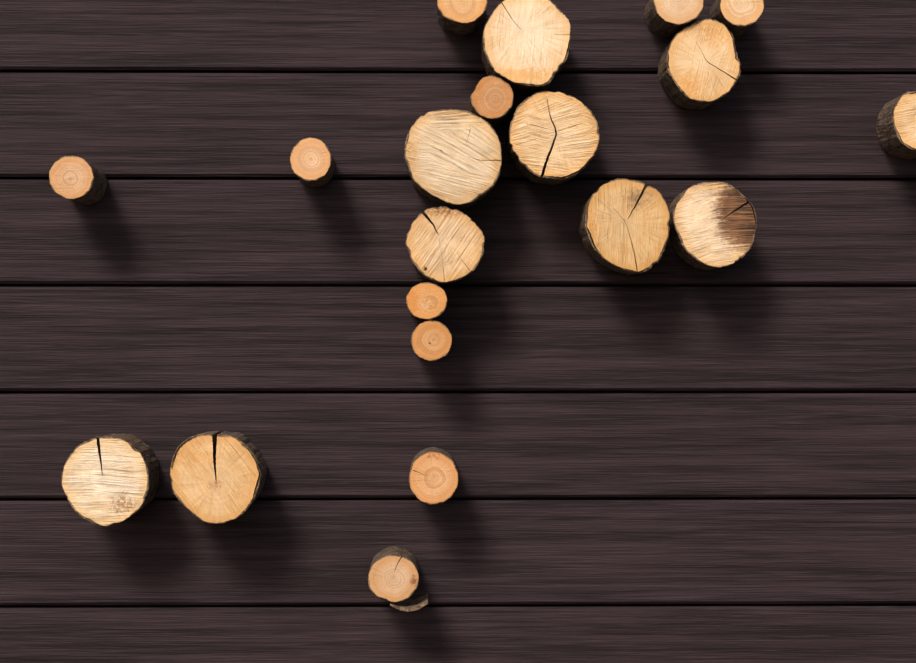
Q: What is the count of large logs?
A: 10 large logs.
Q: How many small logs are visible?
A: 10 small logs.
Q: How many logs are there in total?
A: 20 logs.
